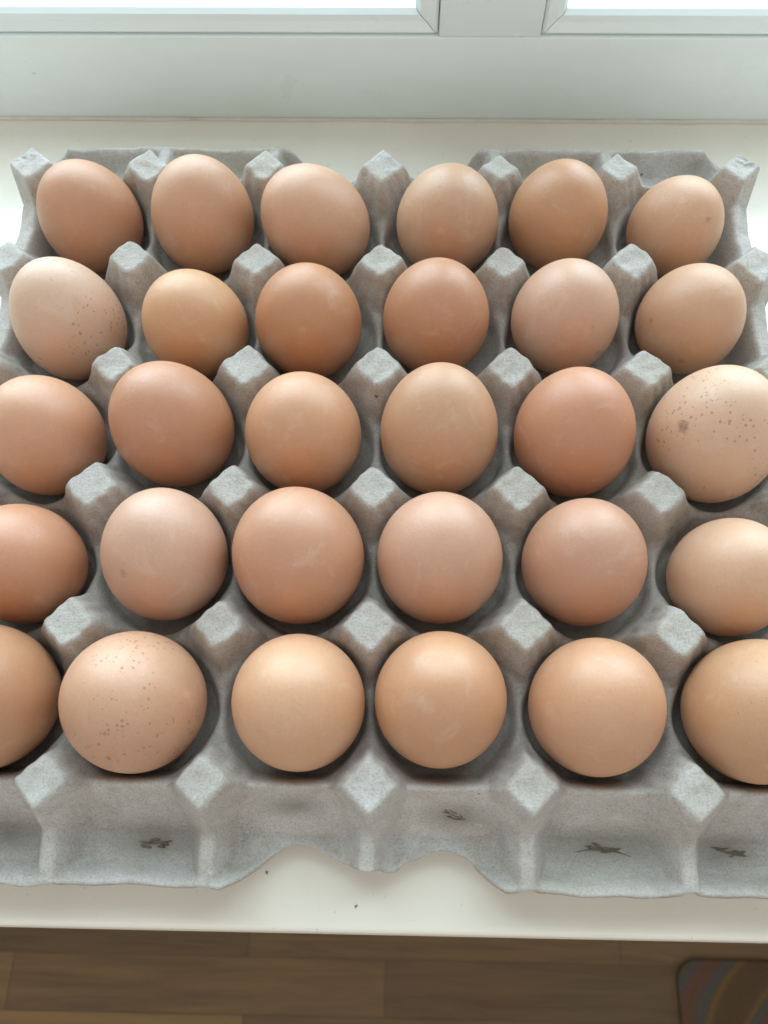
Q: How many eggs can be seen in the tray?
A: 30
